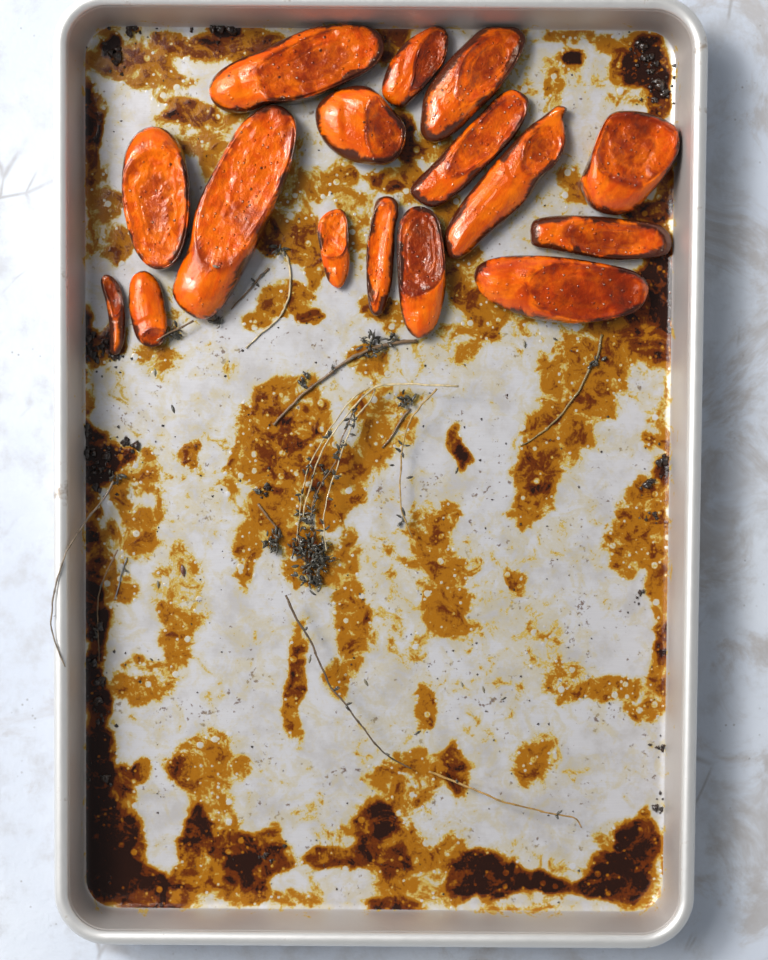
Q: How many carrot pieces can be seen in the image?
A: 16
